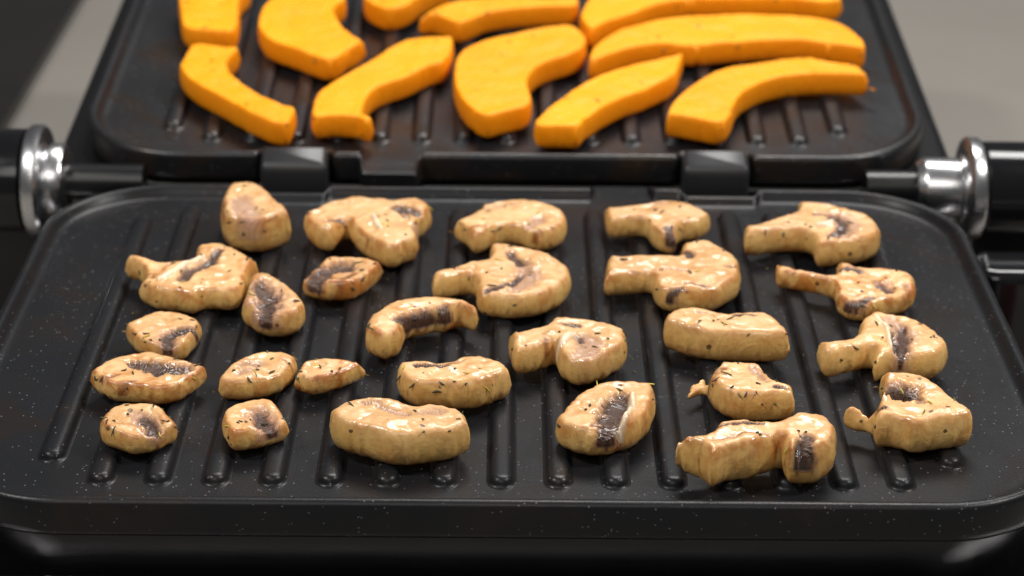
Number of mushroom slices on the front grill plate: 27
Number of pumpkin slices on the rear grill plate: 11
